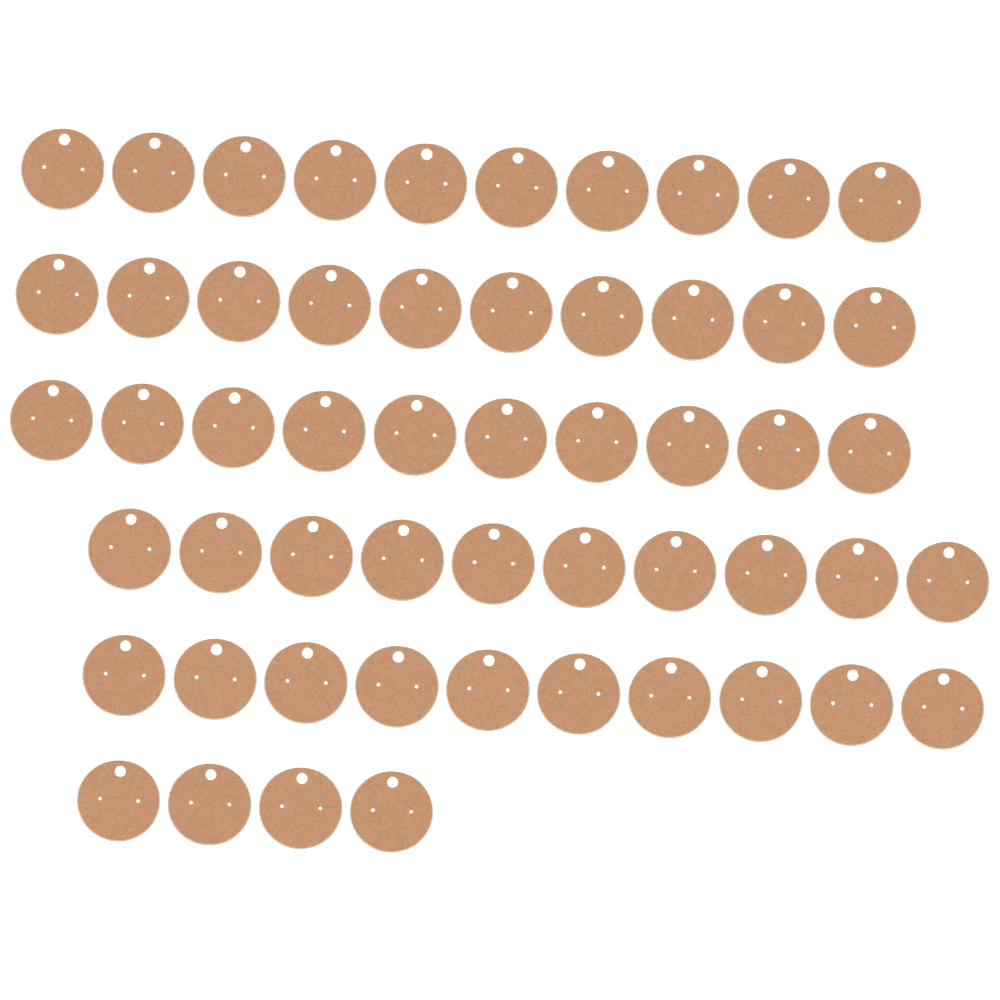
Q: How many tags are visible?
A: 54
